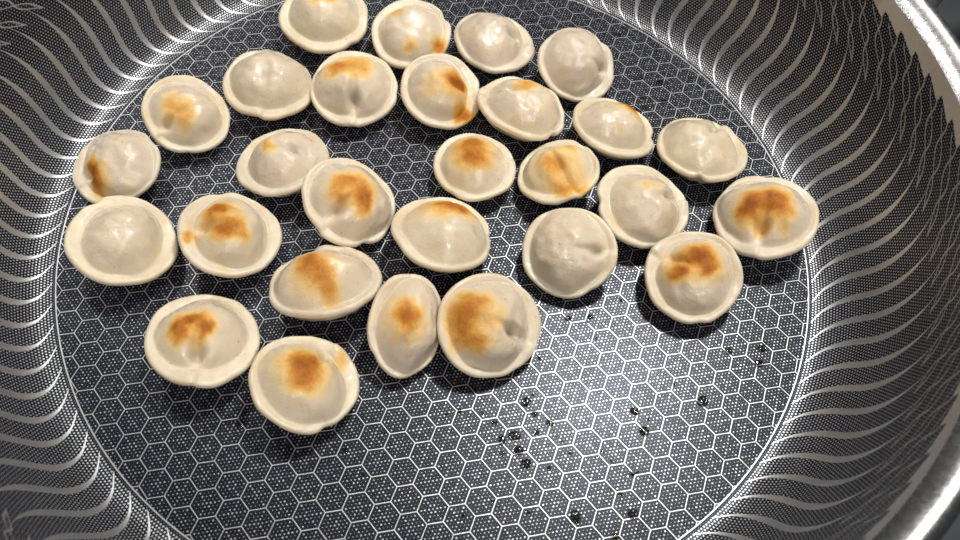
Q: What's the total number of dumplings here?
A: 28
